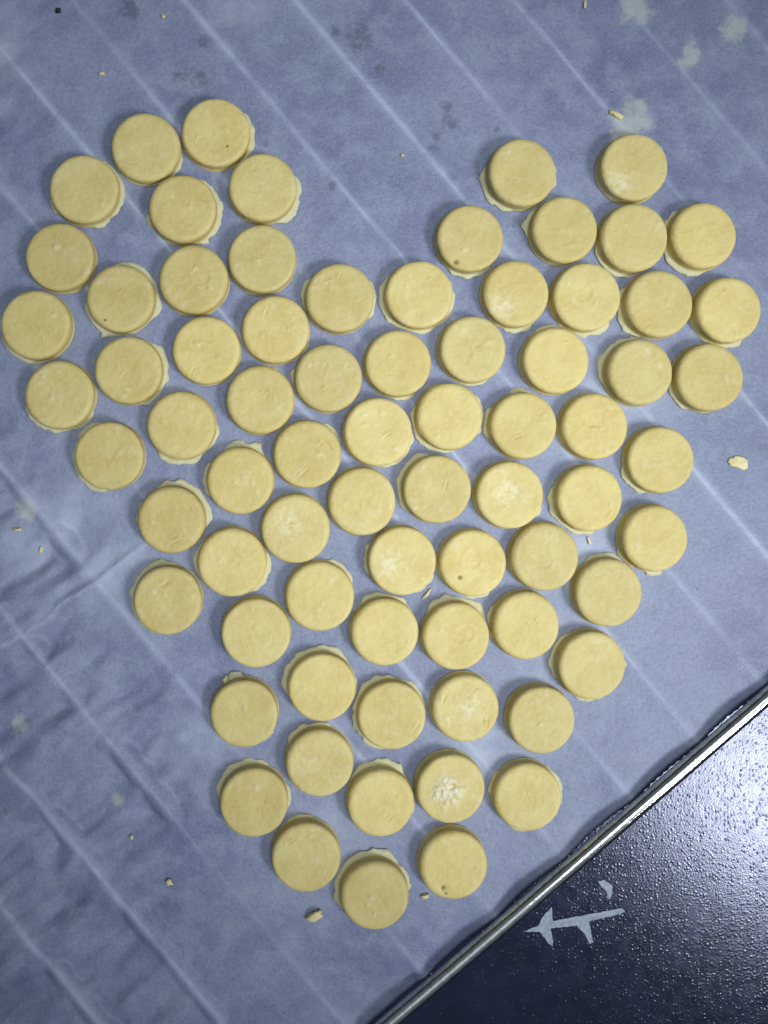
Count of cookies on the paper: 74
